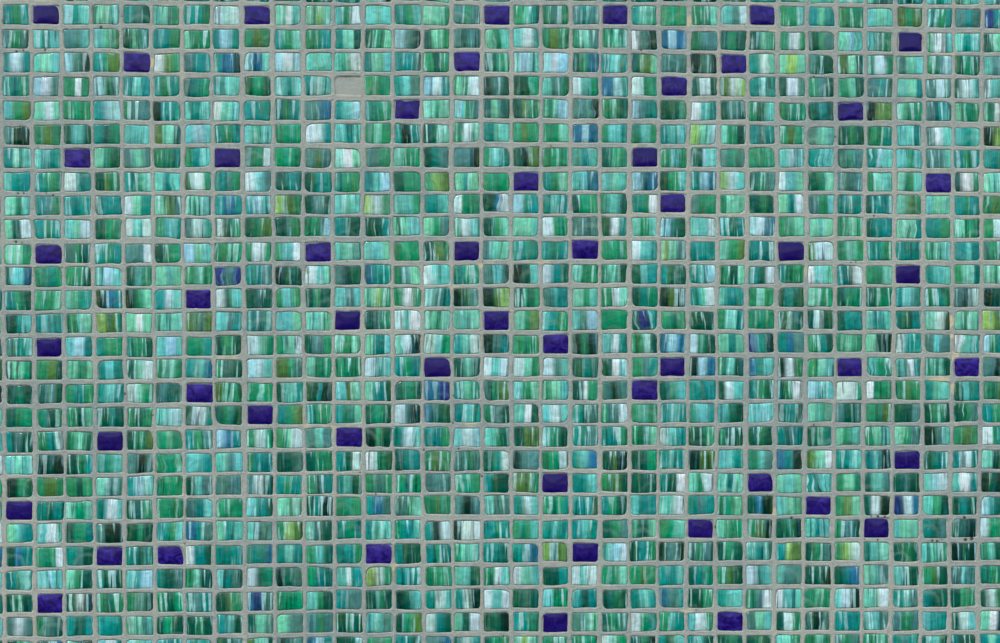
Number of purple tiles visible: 52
